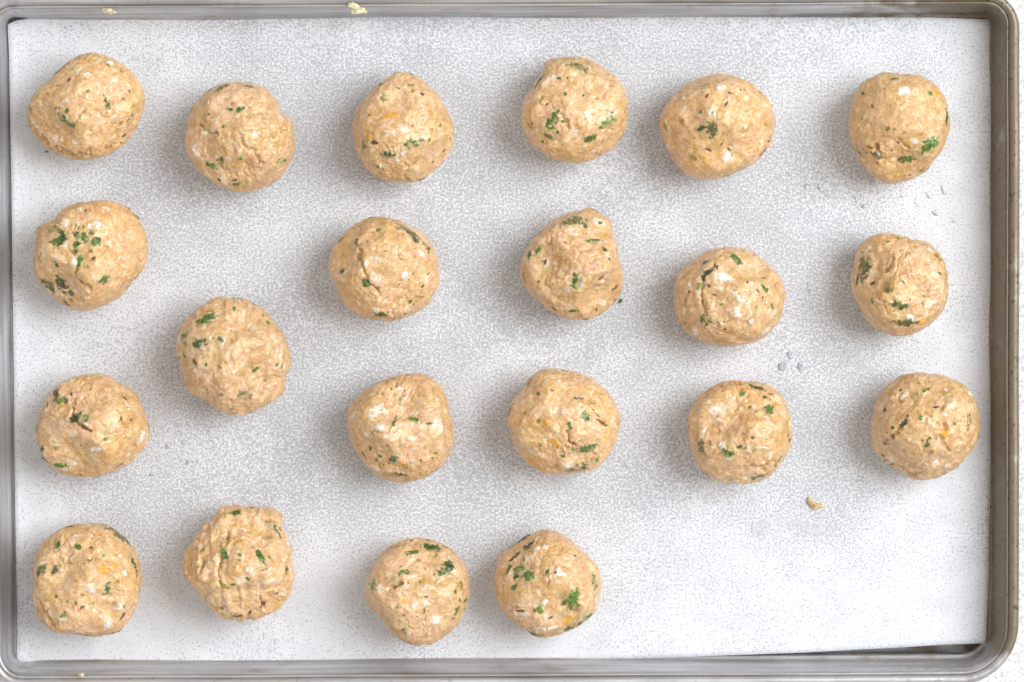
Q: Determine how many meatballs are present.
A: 21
